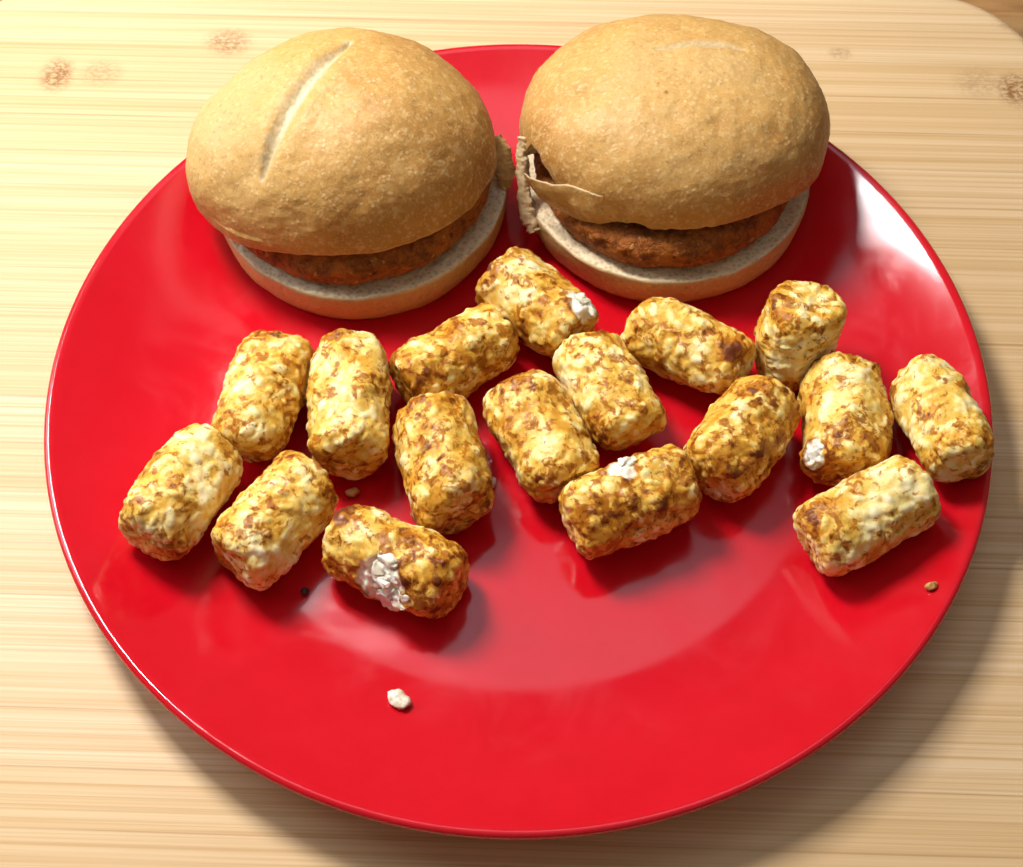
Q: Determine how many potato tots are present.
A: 17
